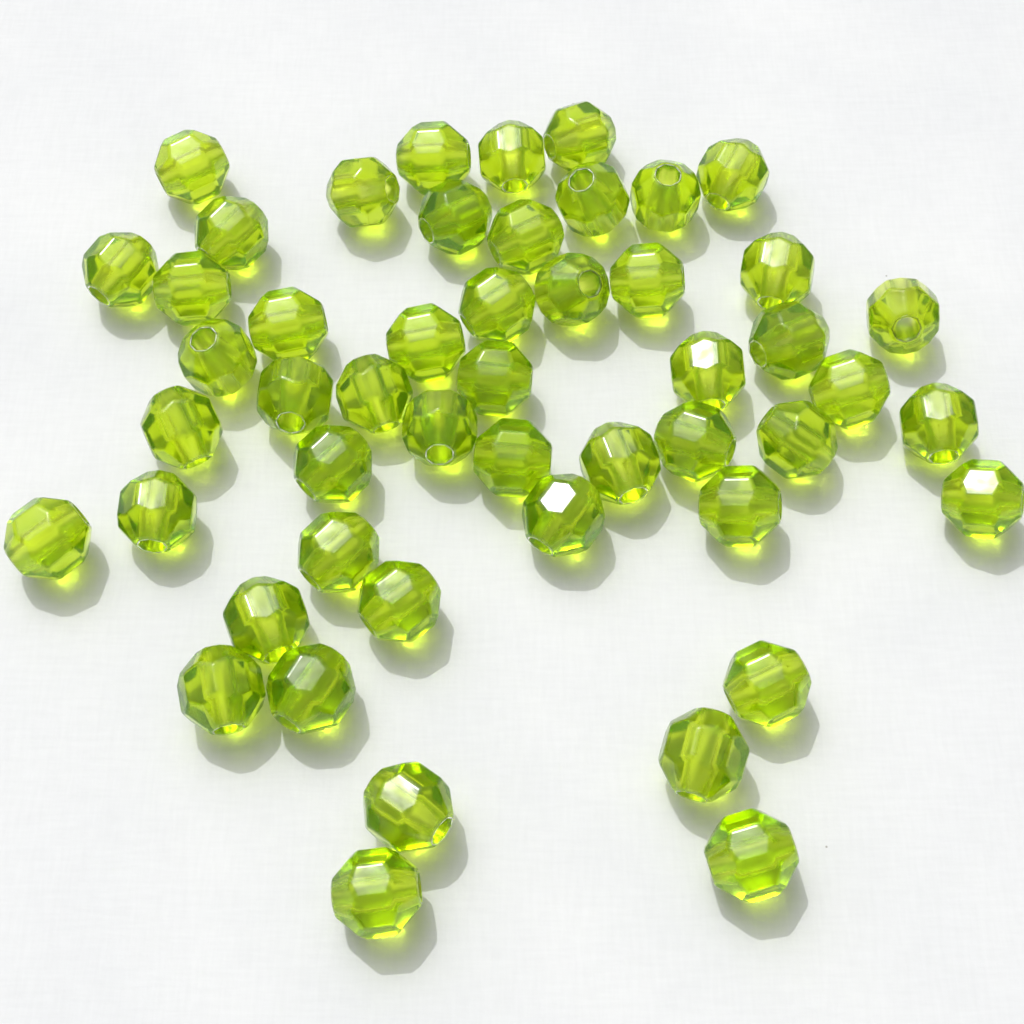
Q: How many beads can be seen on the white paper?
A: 50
